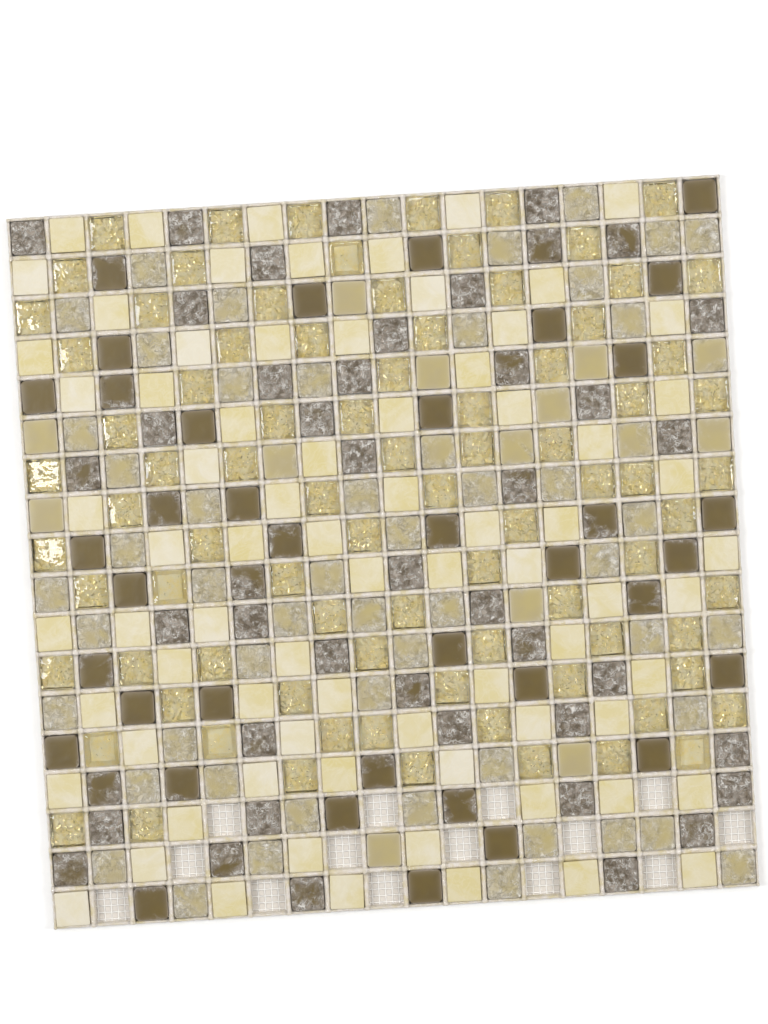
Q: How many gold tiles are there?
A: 85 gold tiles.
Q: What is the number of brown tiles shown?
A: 82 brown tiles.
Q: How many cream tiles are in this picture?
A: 76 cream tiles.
